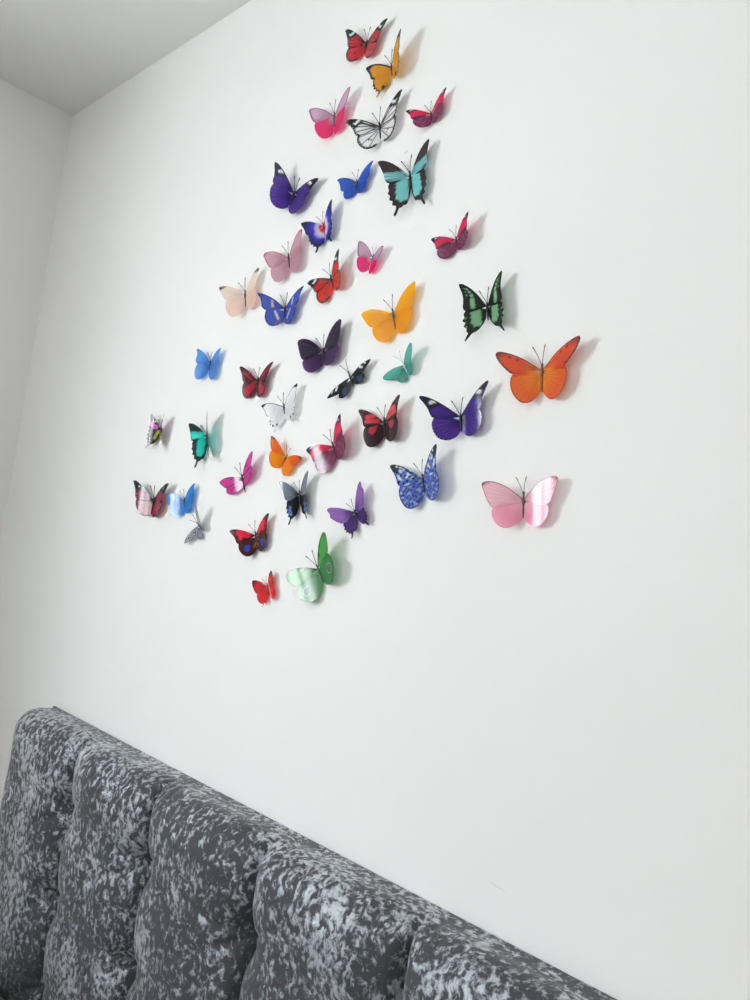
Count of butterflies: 41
